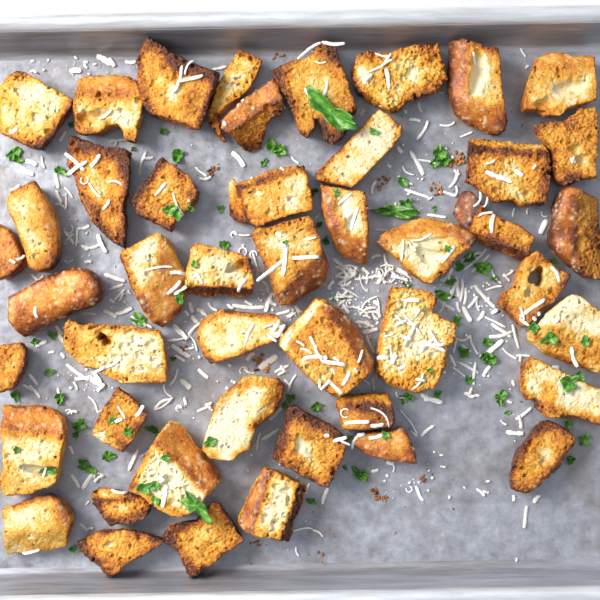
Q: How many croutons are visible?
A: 46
